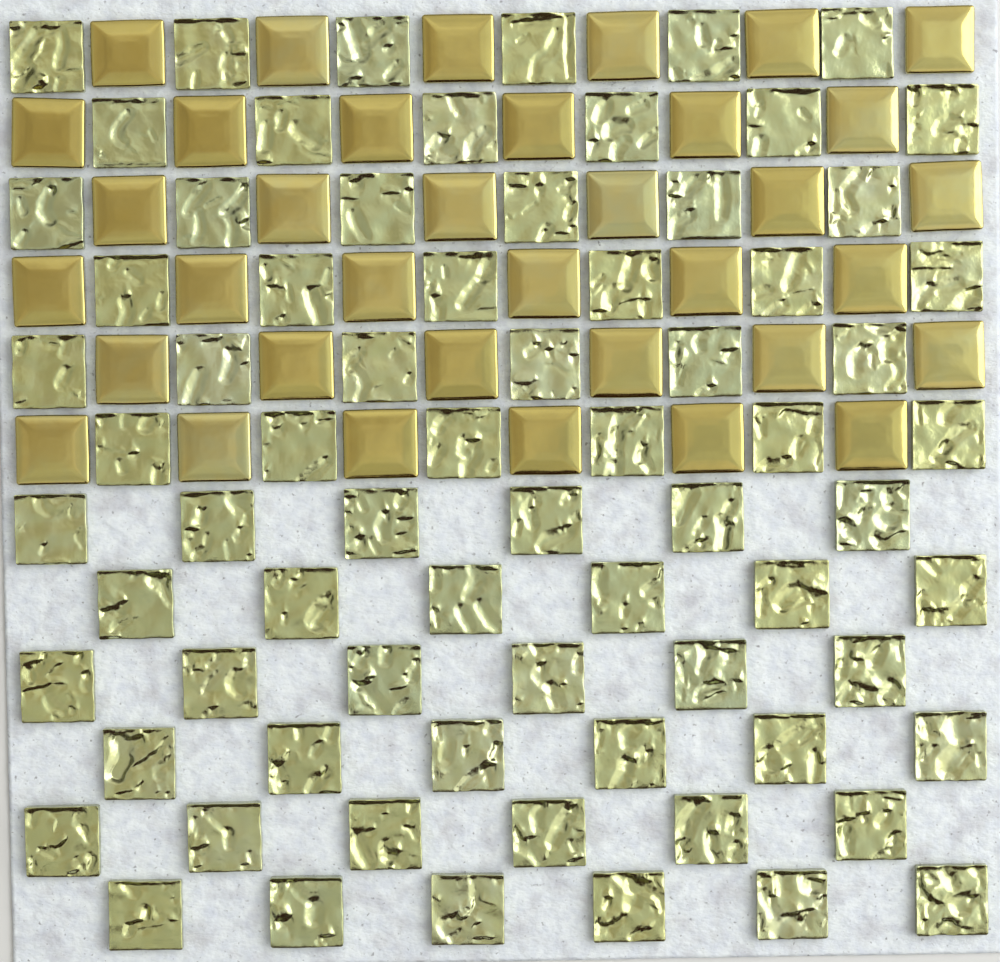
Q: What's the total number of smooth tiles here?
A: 36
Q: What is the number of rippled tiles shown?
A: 72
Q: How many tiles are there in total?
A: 108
